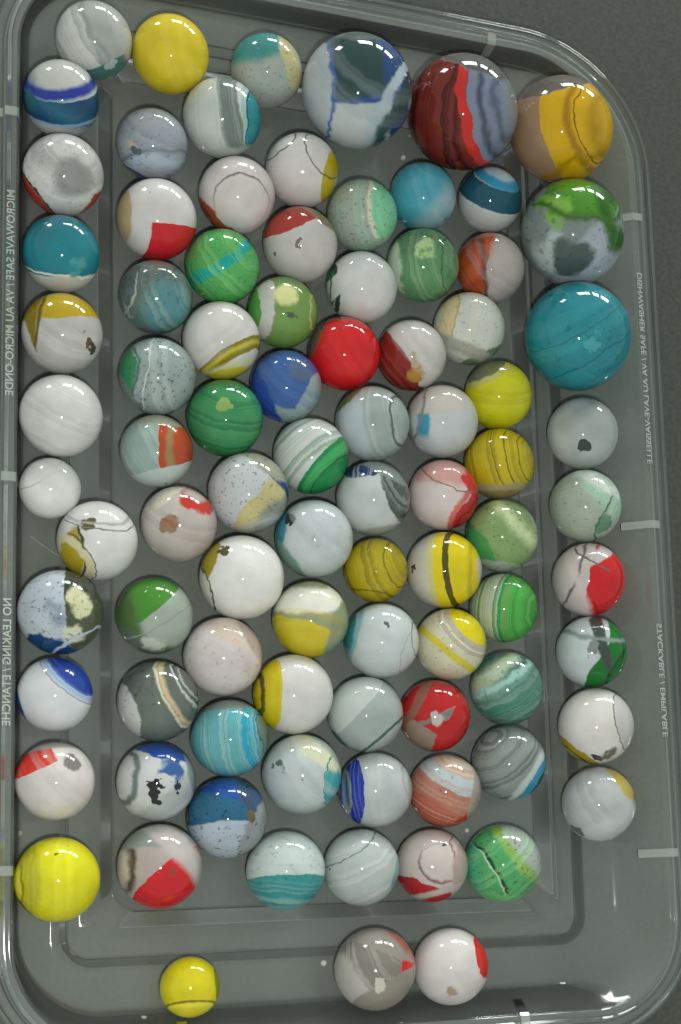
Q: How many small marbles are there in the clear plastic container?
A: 83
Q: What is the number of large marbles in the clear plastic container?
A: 5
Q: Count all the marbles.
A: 88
